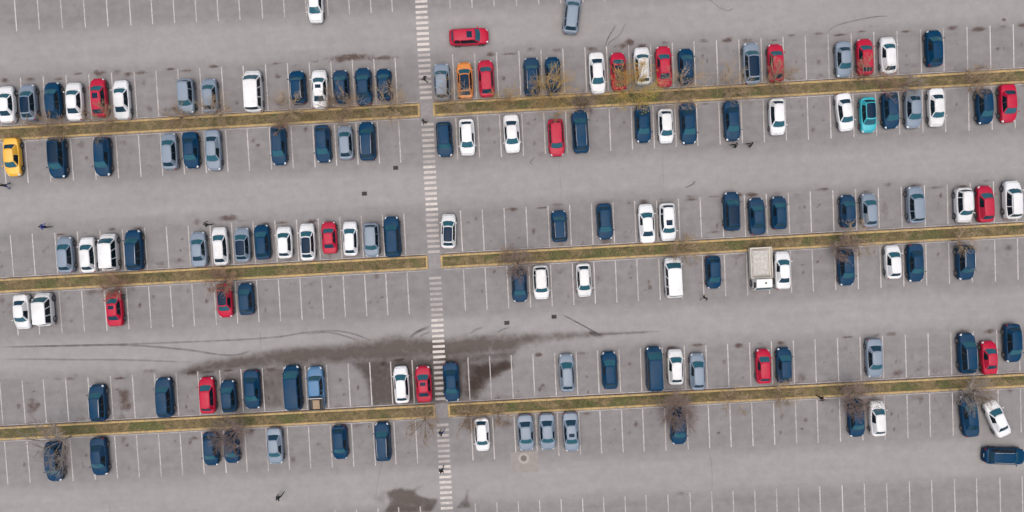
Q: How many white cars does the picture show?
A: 38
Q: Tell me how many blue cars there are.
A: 58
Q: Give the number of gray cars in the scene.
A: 24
